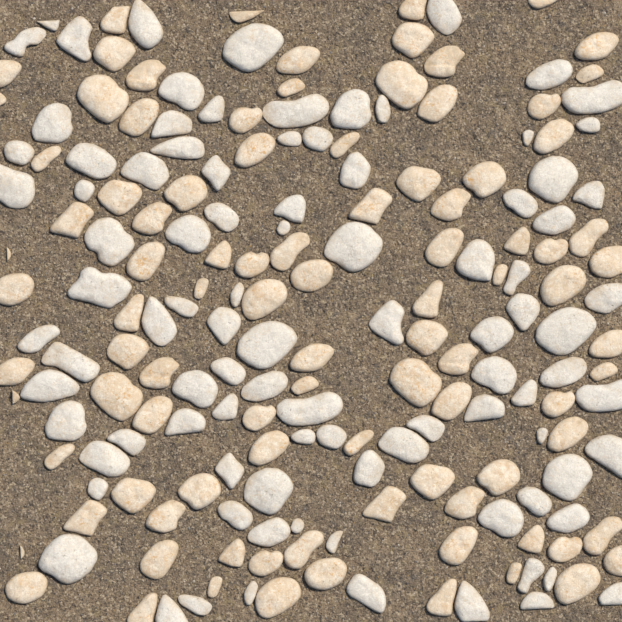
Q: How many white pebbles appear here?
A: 95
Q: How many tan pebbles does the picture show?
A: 96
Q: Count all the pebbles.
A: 191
